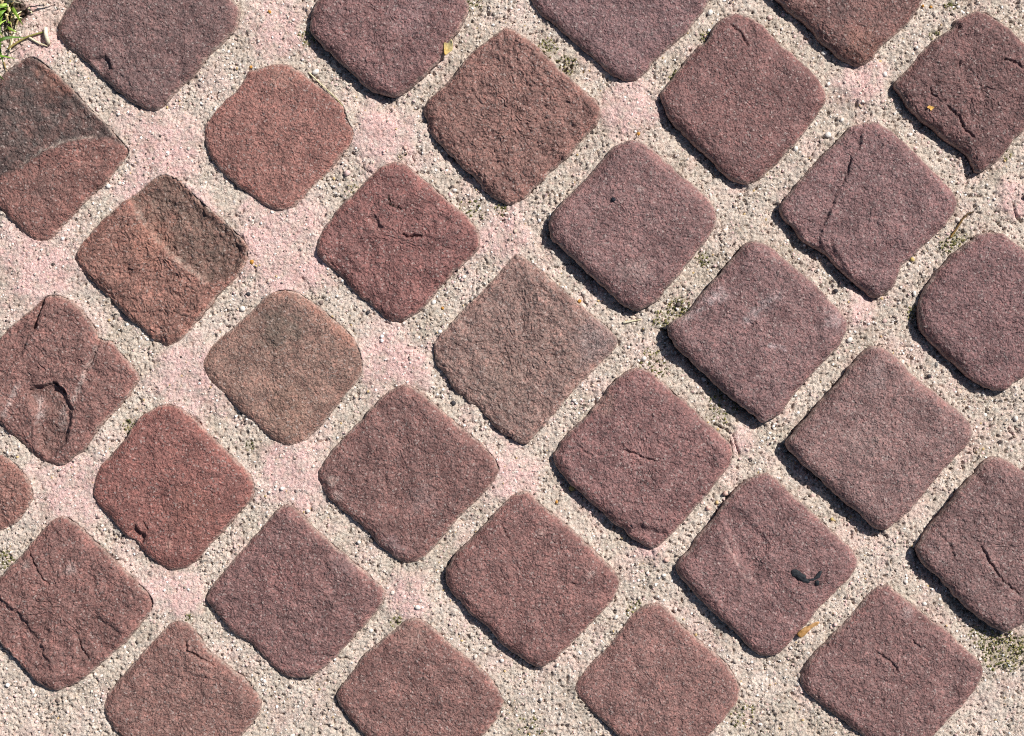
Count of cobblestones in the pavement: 32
